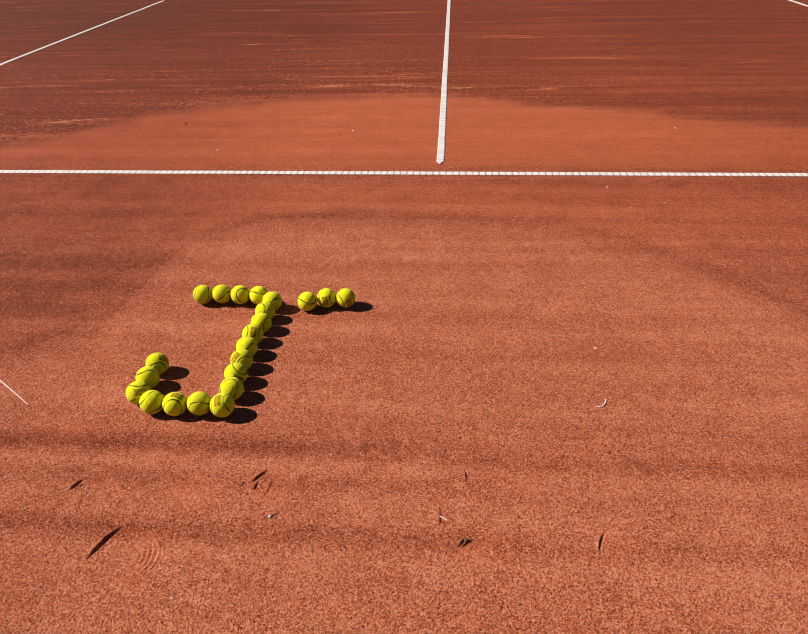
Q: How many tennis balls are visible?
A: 22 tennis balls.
